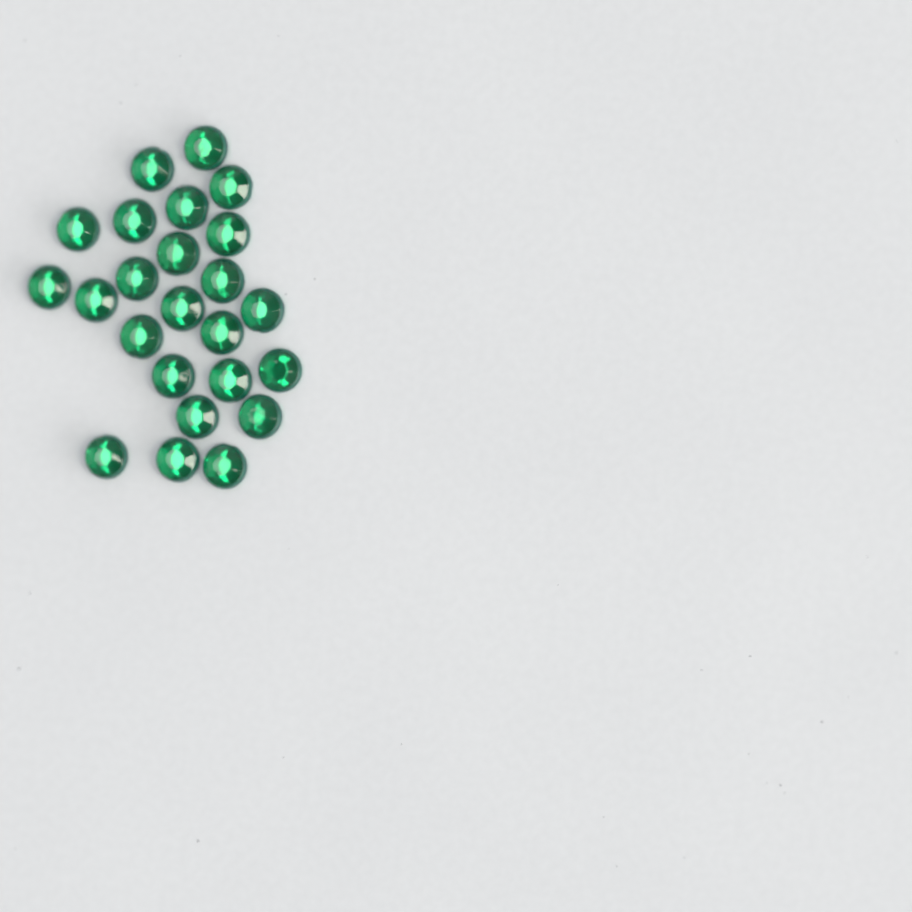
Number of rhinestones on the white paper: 24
